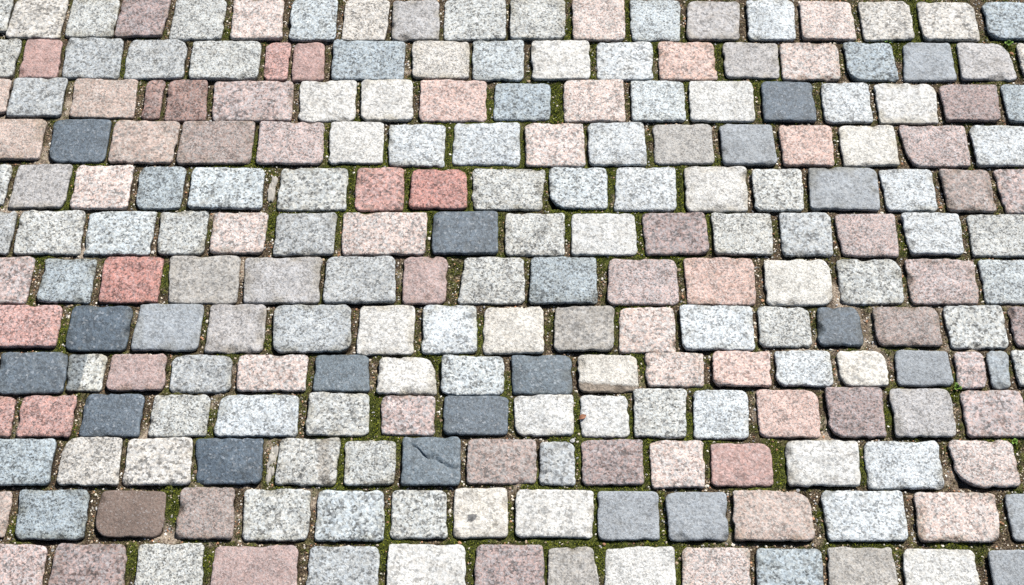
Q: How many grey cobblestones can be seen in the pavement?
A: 133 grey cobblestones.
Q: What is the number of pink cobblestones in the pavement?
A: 69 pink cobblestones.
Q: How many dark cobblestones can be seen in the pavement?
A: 12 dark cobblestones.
